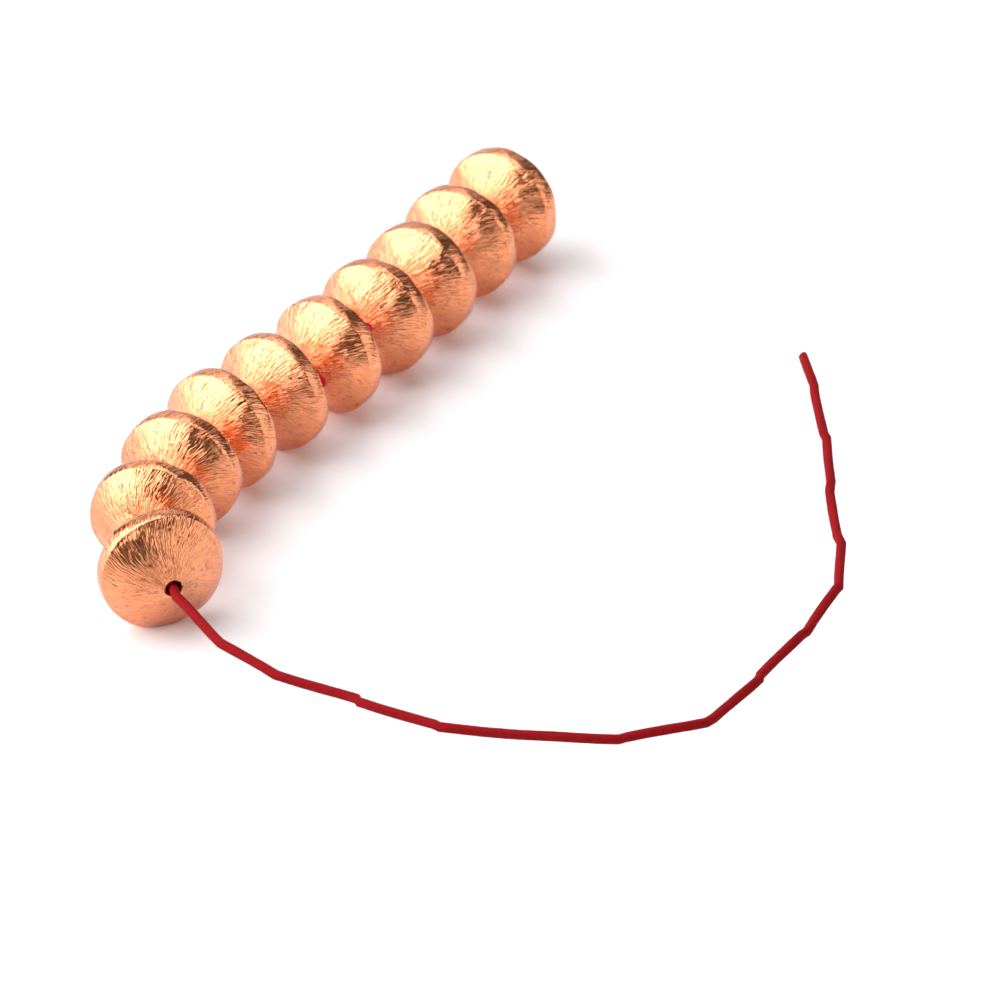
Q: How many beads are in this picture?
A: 10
